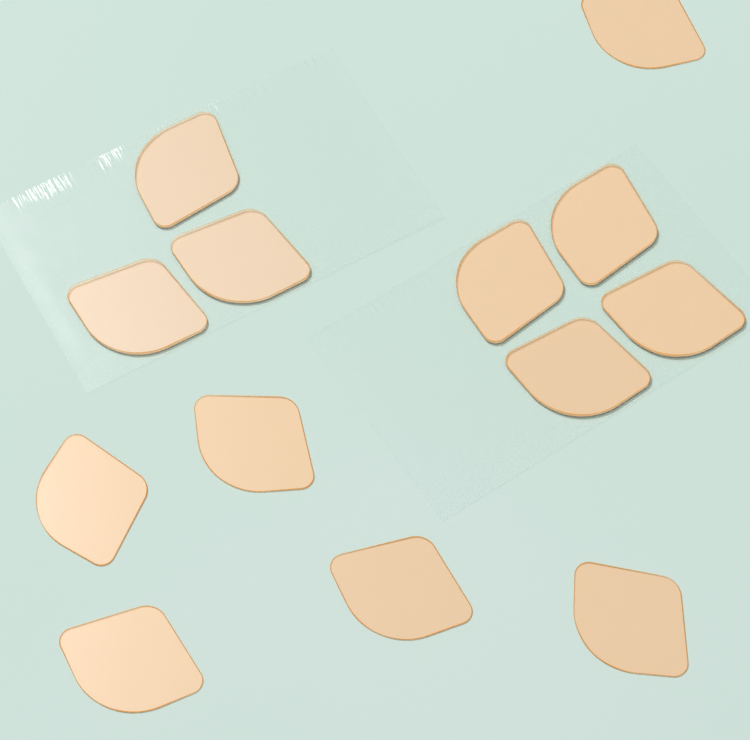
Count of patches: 13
